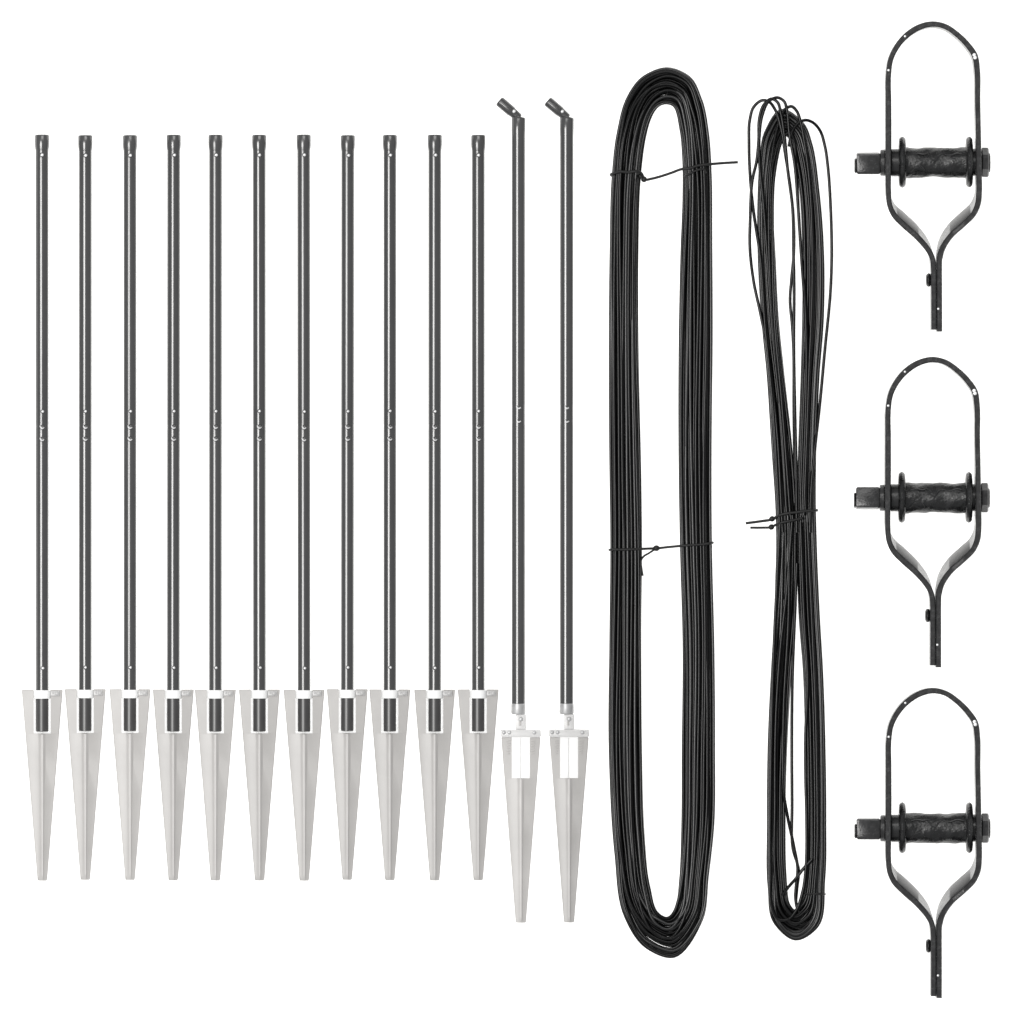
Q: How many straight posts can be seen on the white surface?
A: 11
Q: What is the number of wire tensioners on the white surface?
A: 3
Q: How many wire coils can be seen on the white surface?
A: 2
